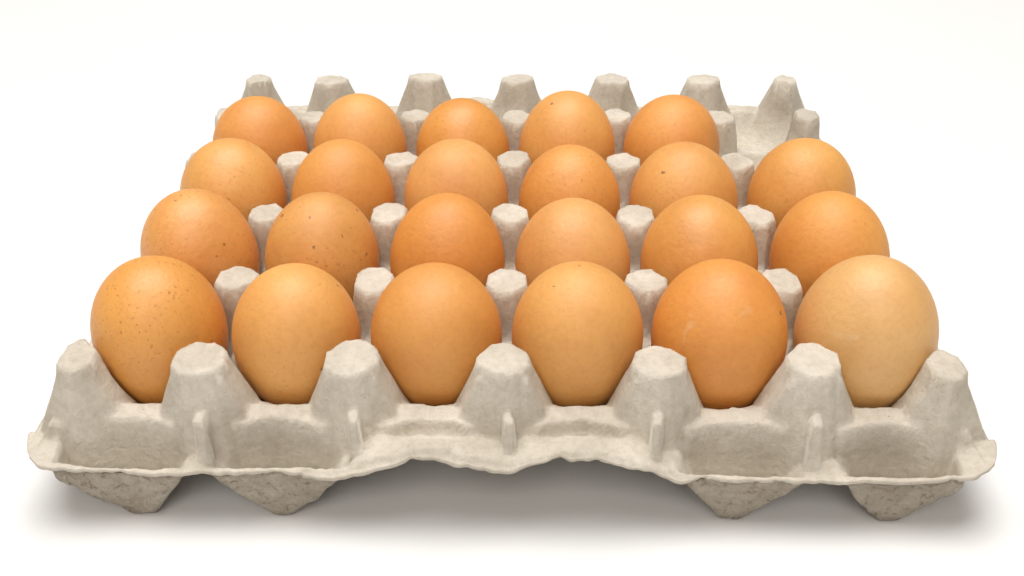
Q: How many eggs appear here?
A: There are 23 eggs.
